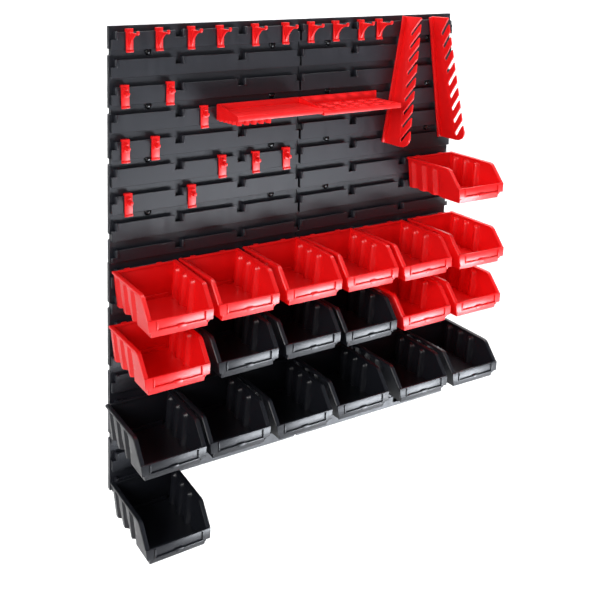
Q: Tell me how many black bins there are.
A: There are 10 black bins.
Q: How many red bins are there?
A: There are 10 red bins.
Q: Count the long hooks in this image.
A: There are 10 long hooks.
